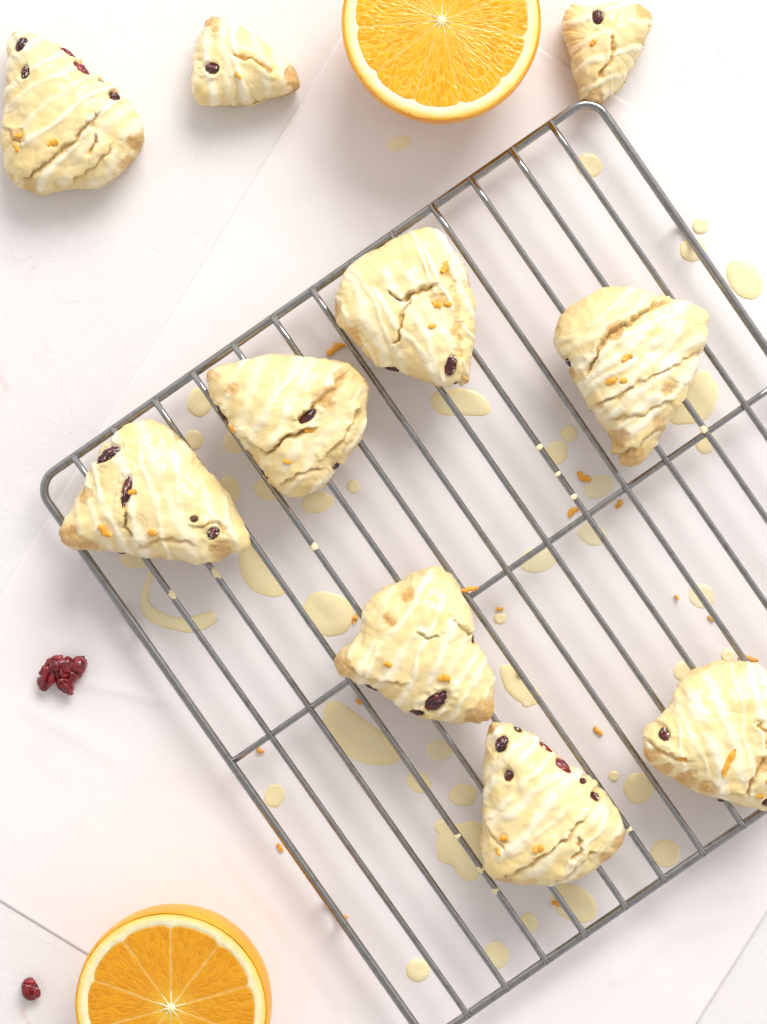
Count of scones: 10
